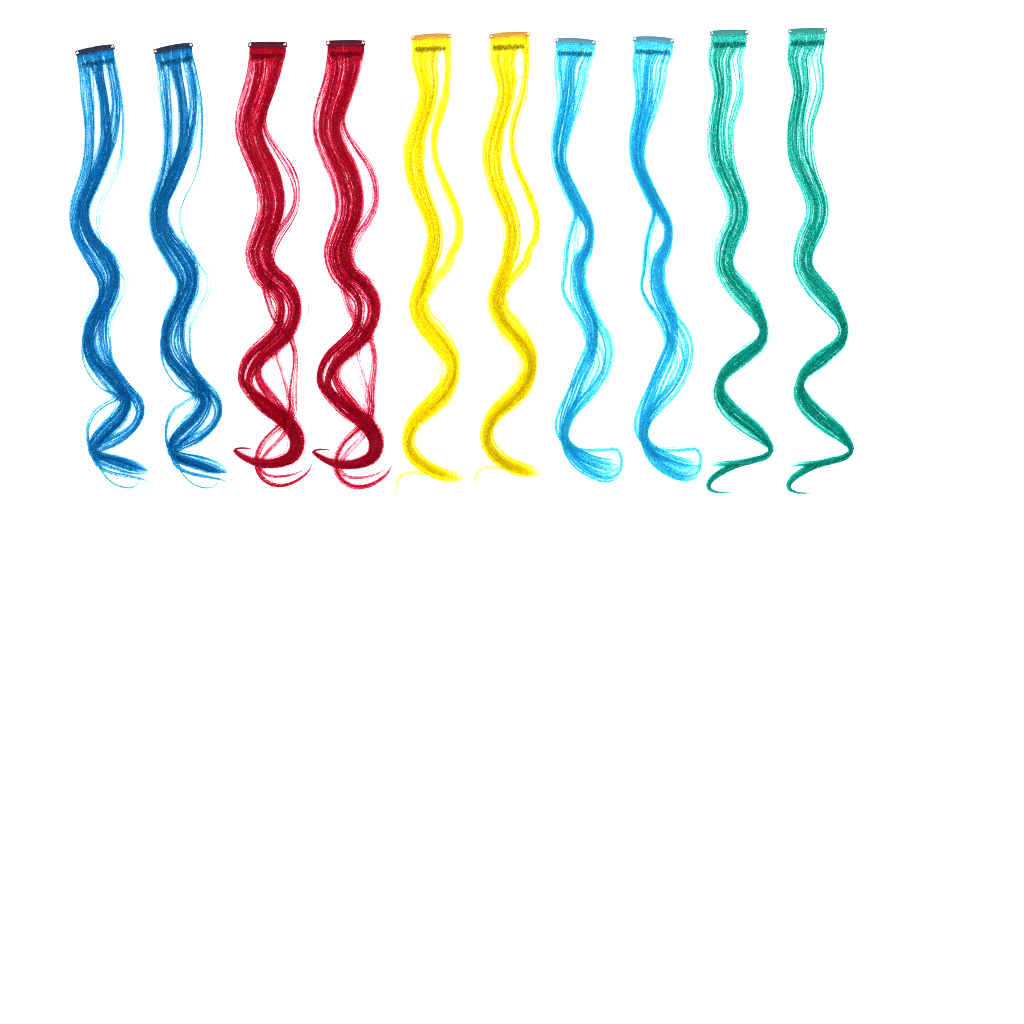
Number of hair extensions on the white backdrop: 10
